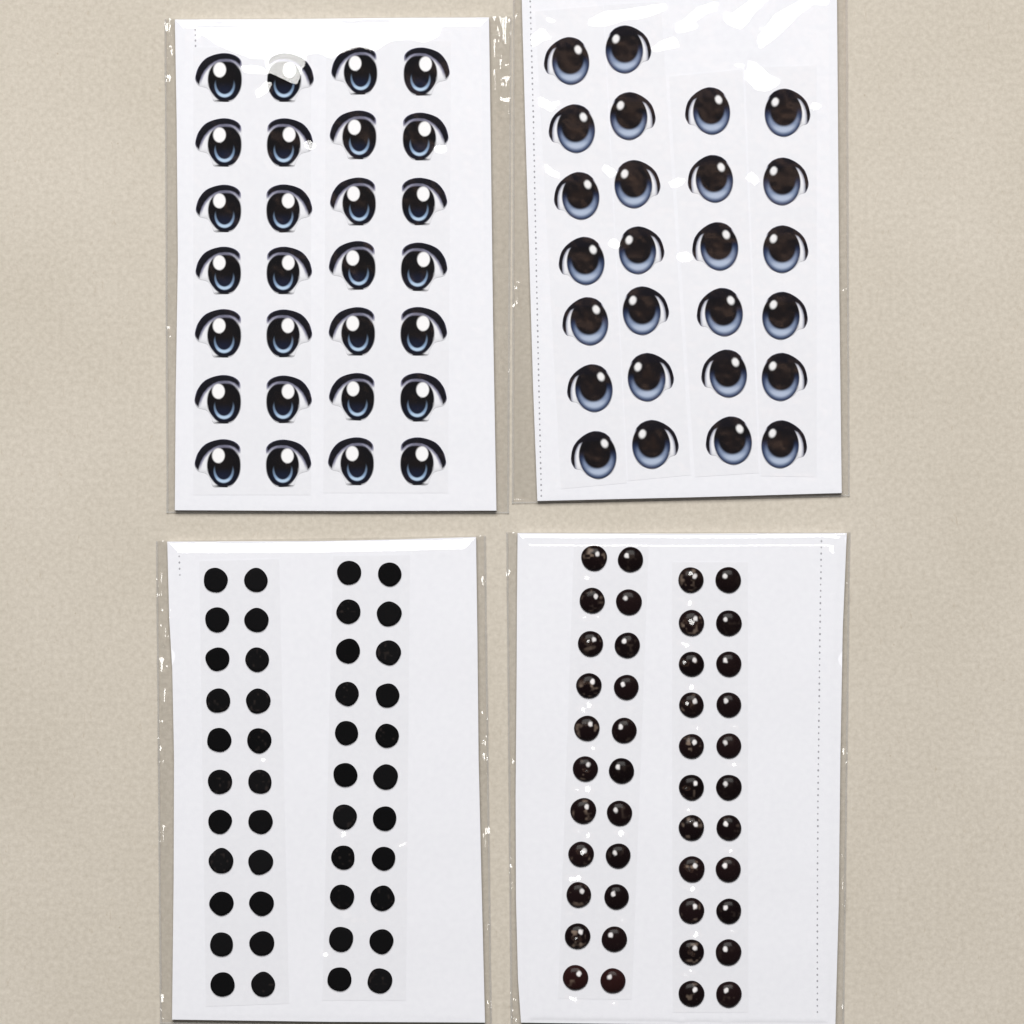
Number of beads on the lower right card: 44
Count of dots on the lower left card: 44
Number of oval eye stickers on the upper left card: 28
